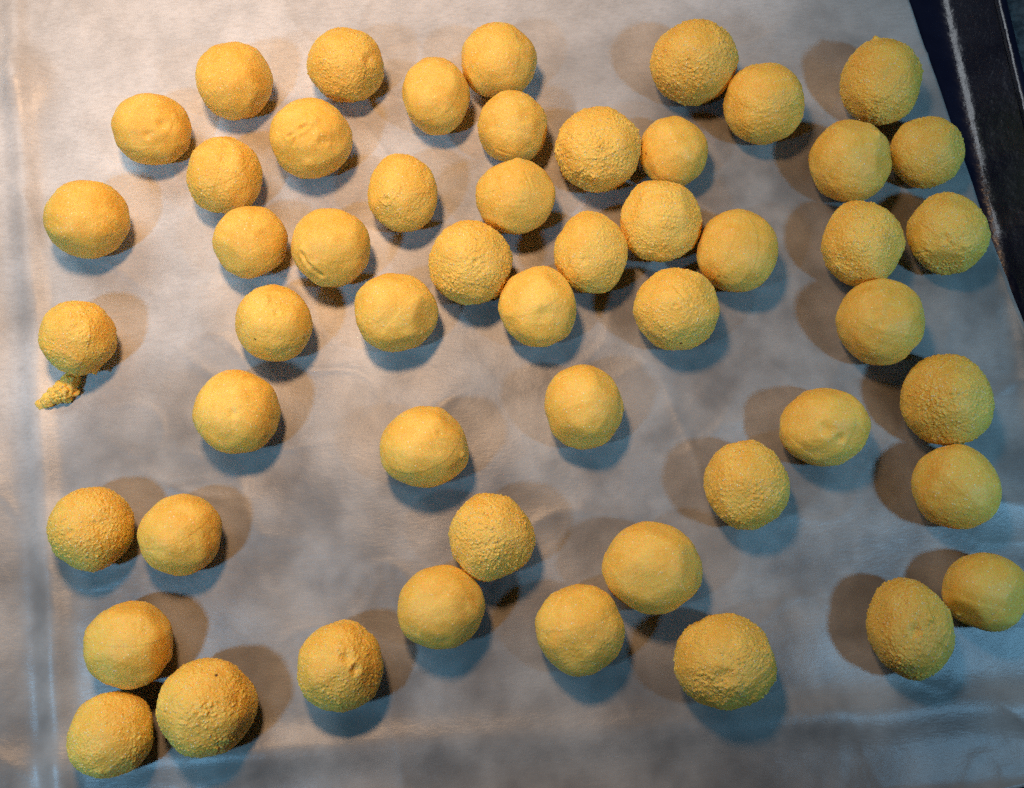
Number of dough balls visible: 52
